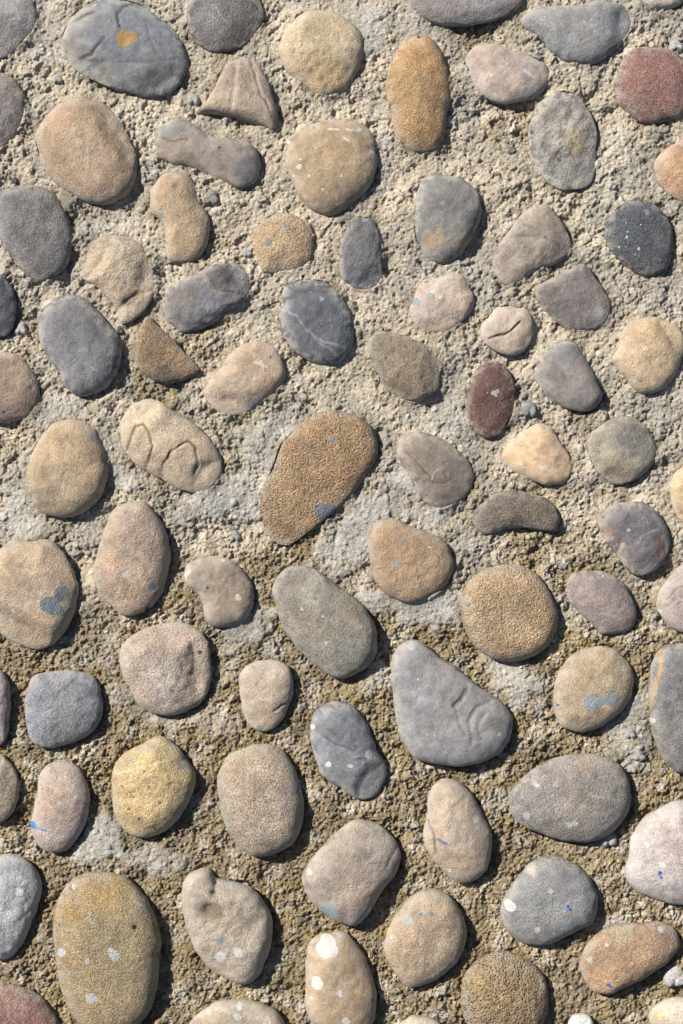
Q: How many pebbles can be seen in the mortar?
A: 85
